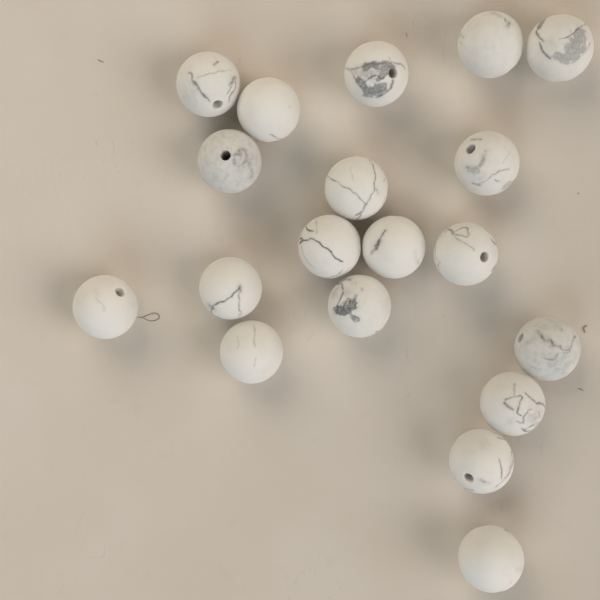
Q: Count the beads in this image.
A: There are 19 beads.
